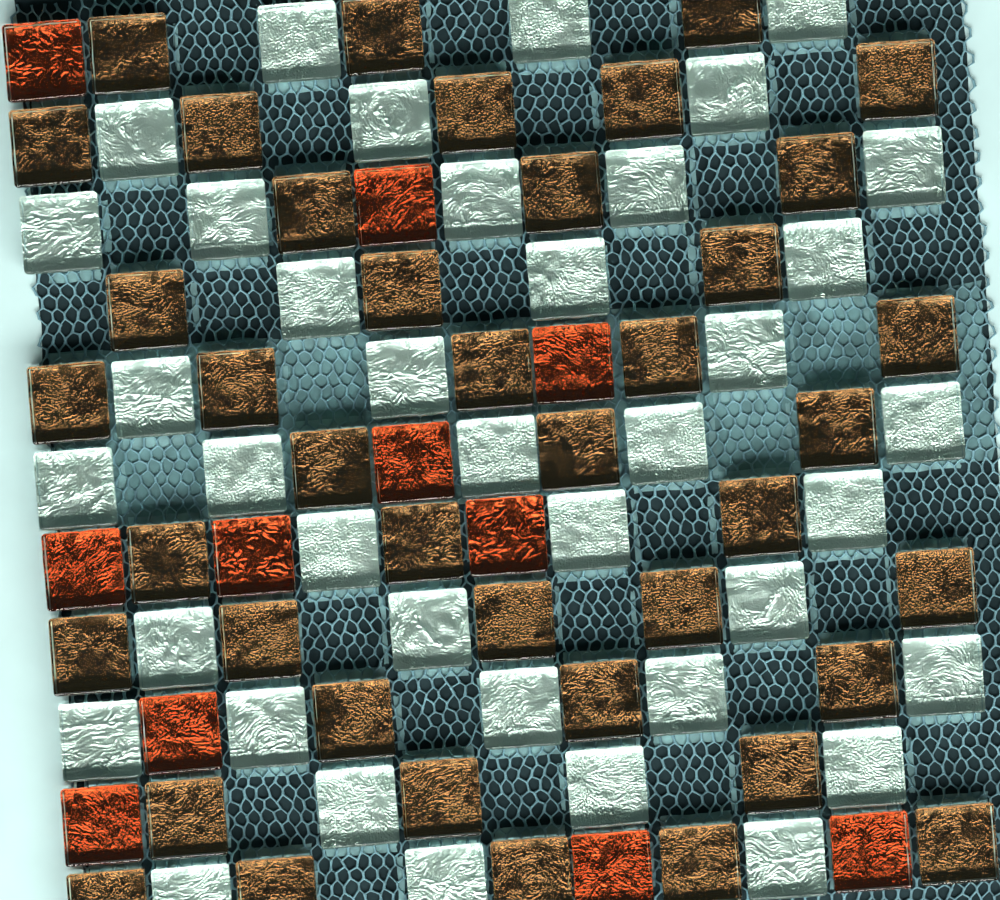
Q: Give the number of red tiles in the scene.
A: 11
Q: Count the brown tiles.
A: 41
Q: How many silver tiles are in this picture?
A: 39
